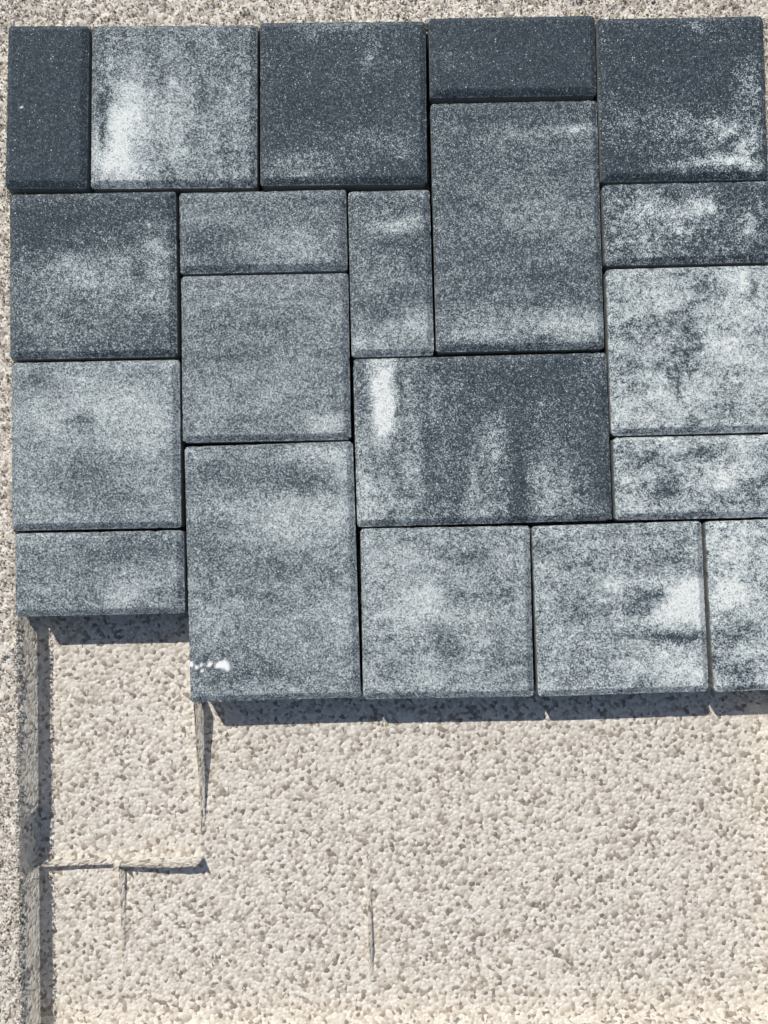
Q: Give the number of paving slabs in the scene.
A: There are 20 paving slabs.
